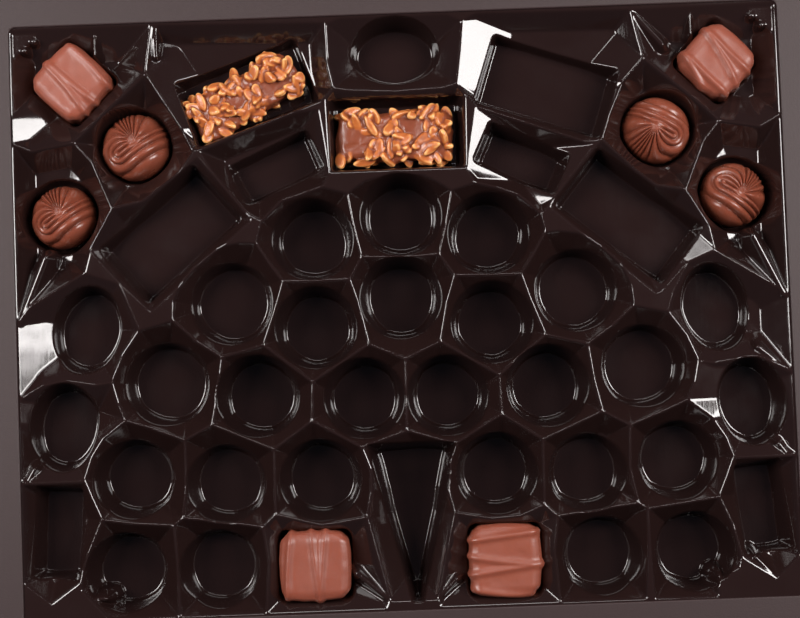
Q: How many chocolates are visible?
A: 10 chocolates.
